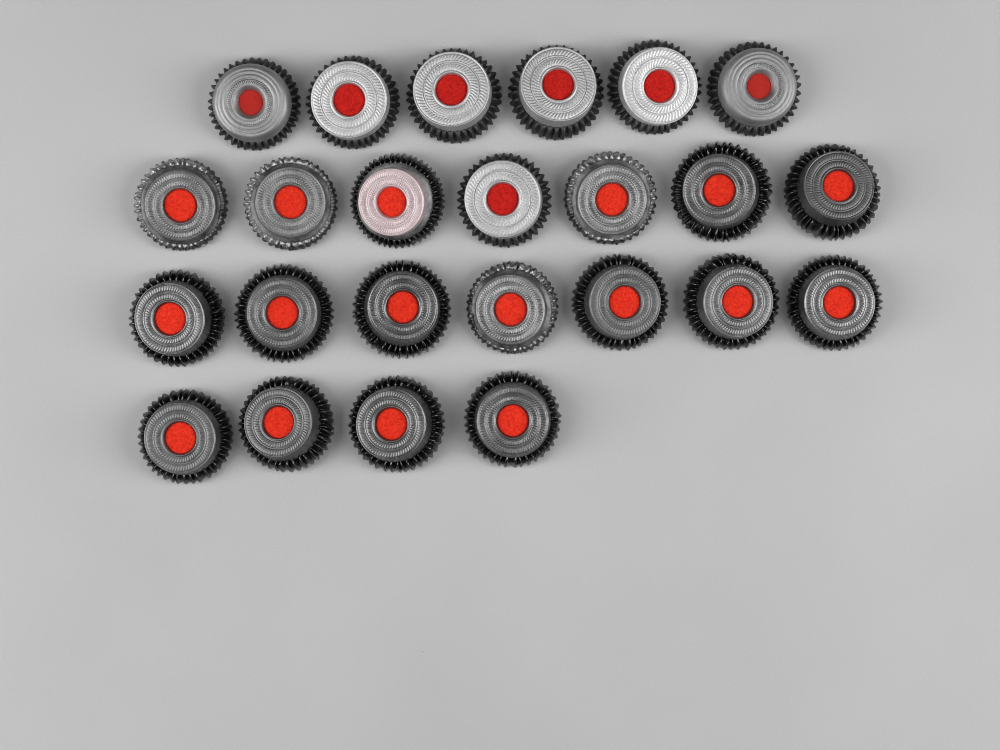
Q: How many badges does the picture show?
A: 24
